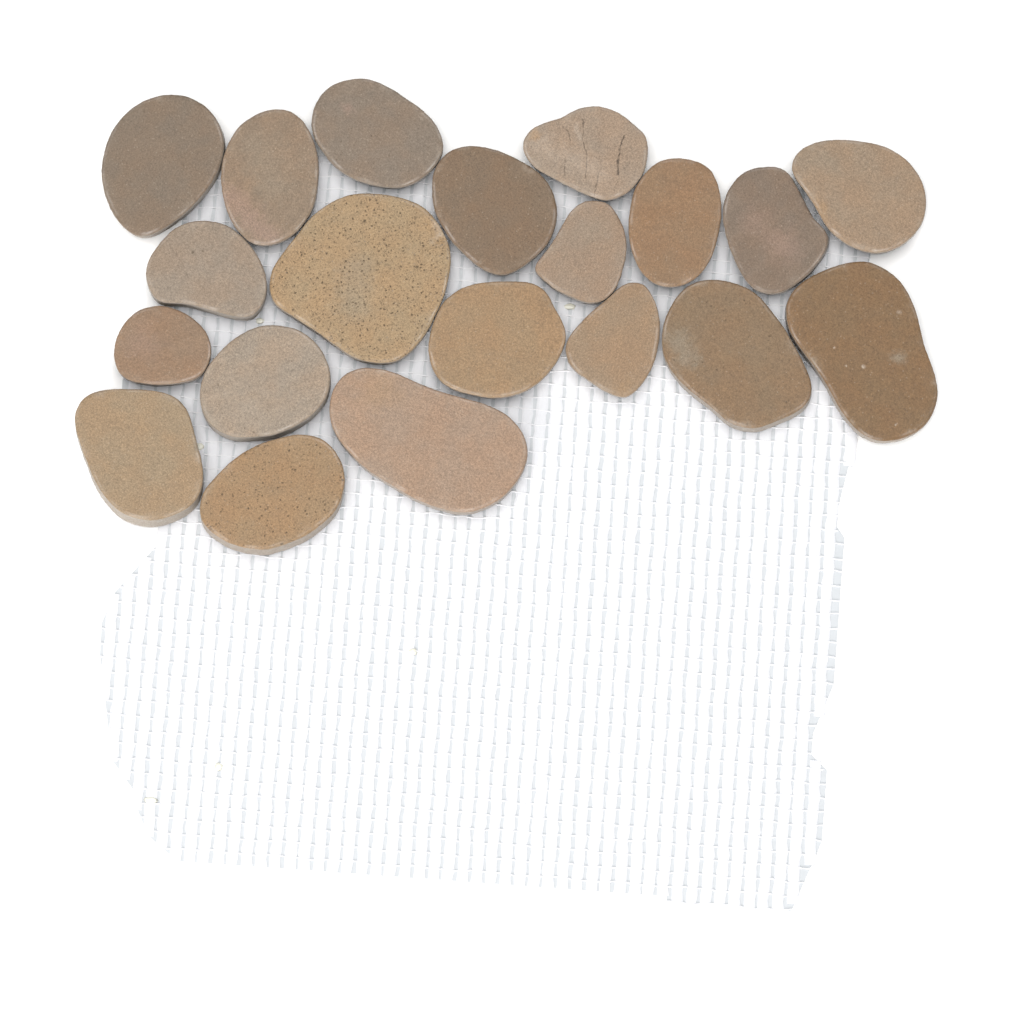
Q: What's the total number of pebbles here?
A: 20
